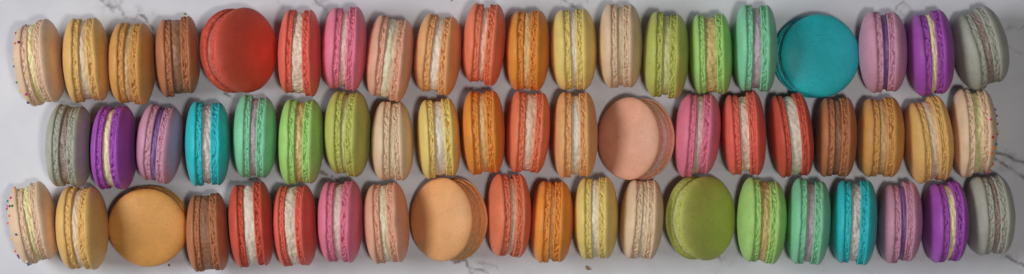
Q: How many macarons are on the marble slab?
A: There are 60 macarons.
